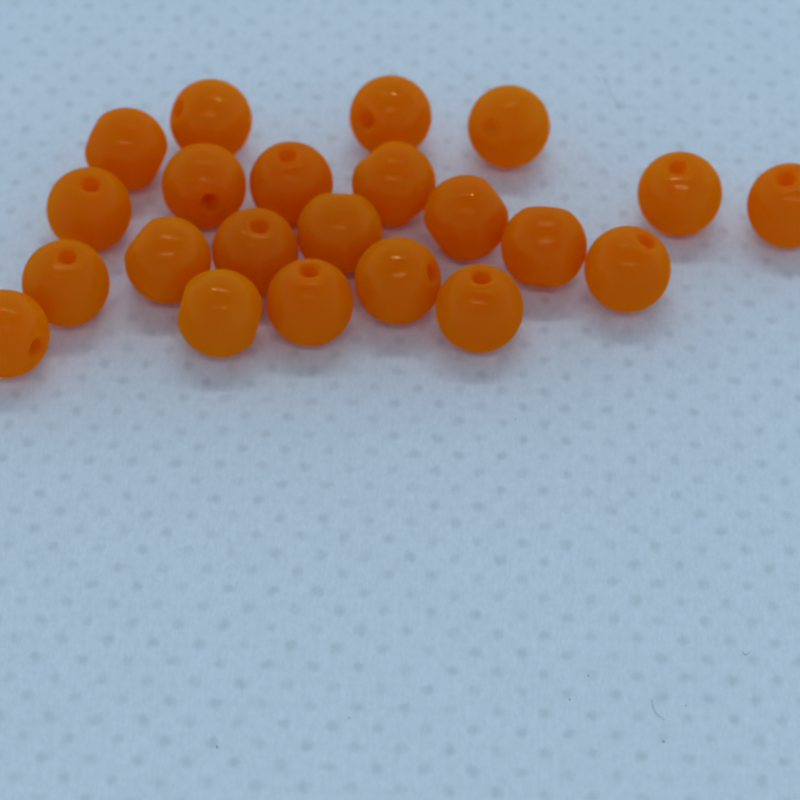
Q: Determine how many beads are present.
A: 22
